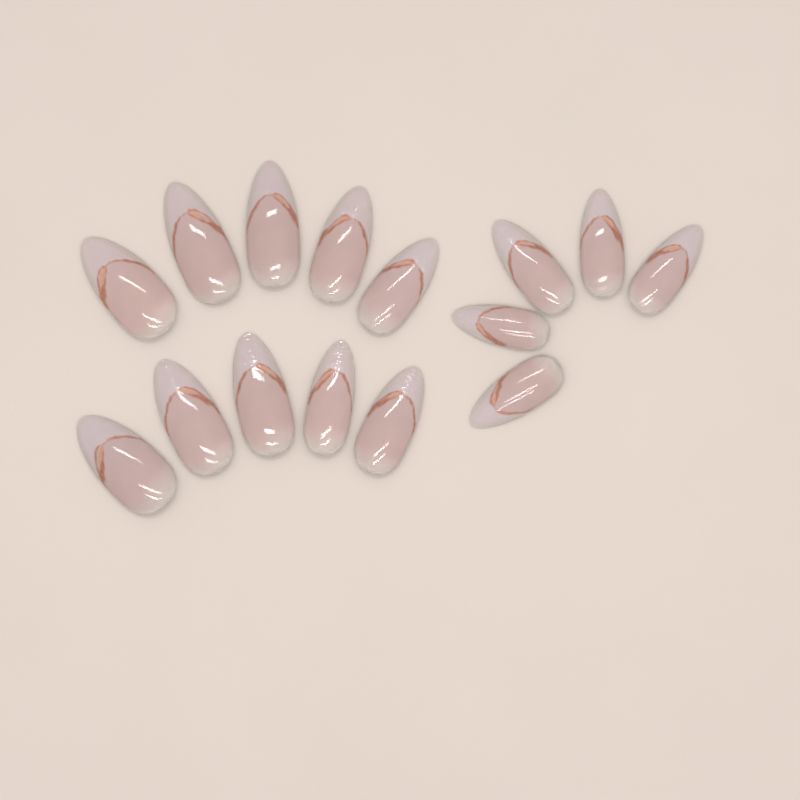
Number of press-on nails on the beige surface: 15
